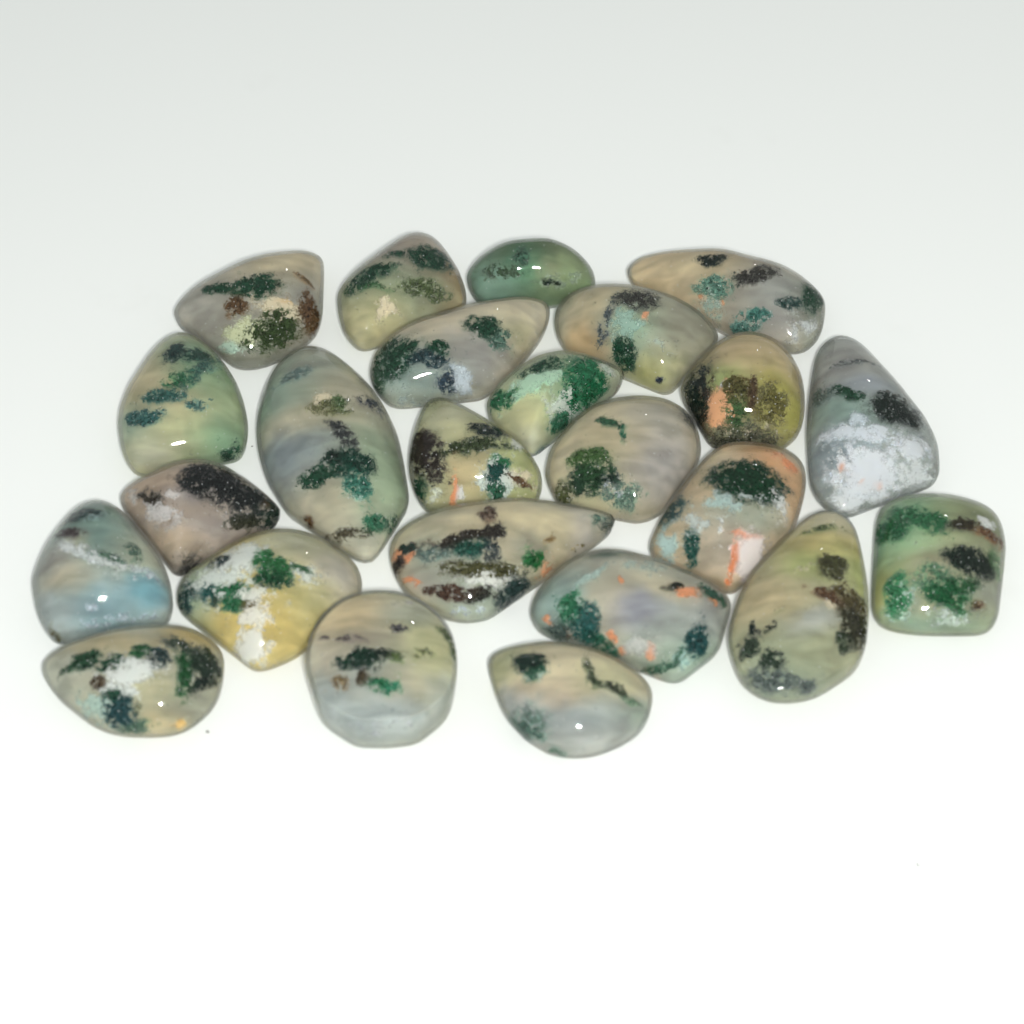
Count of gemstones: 24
